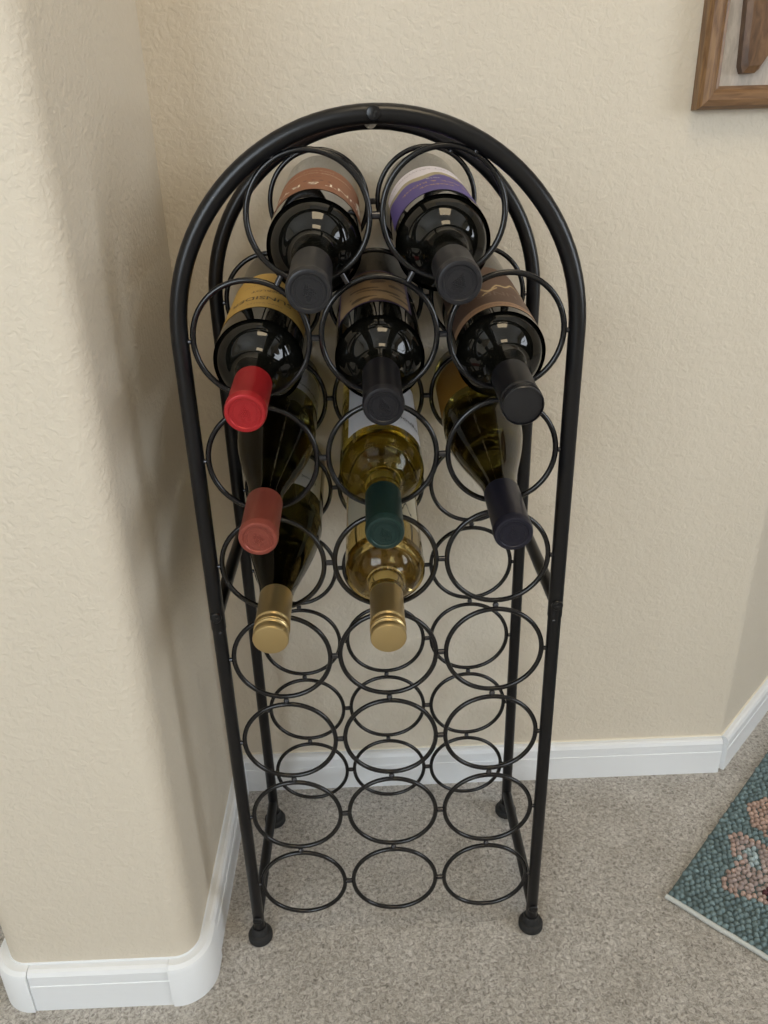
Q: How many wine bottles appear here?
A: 10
